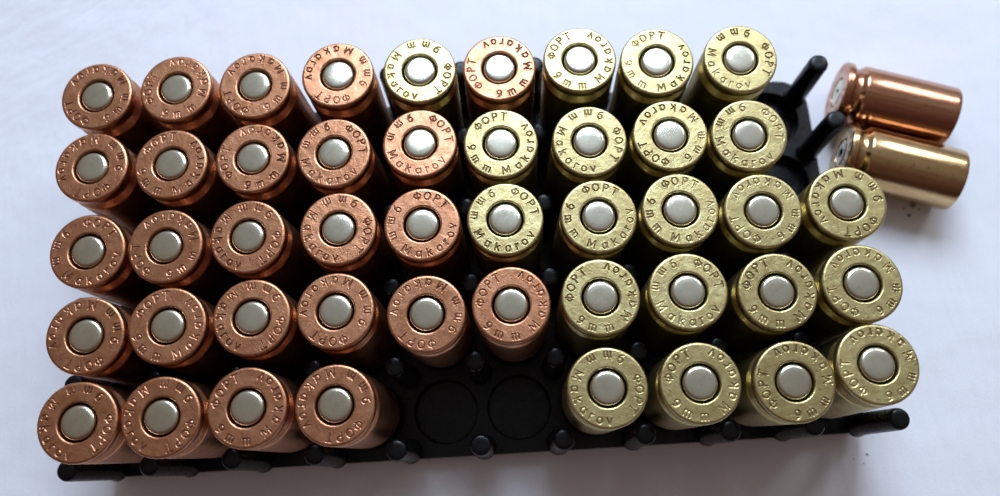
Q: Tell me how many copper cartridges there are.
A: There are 25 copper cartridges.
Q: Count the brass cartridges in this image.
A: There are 21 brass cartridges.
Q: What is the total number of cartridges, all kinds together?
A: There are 46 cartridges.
